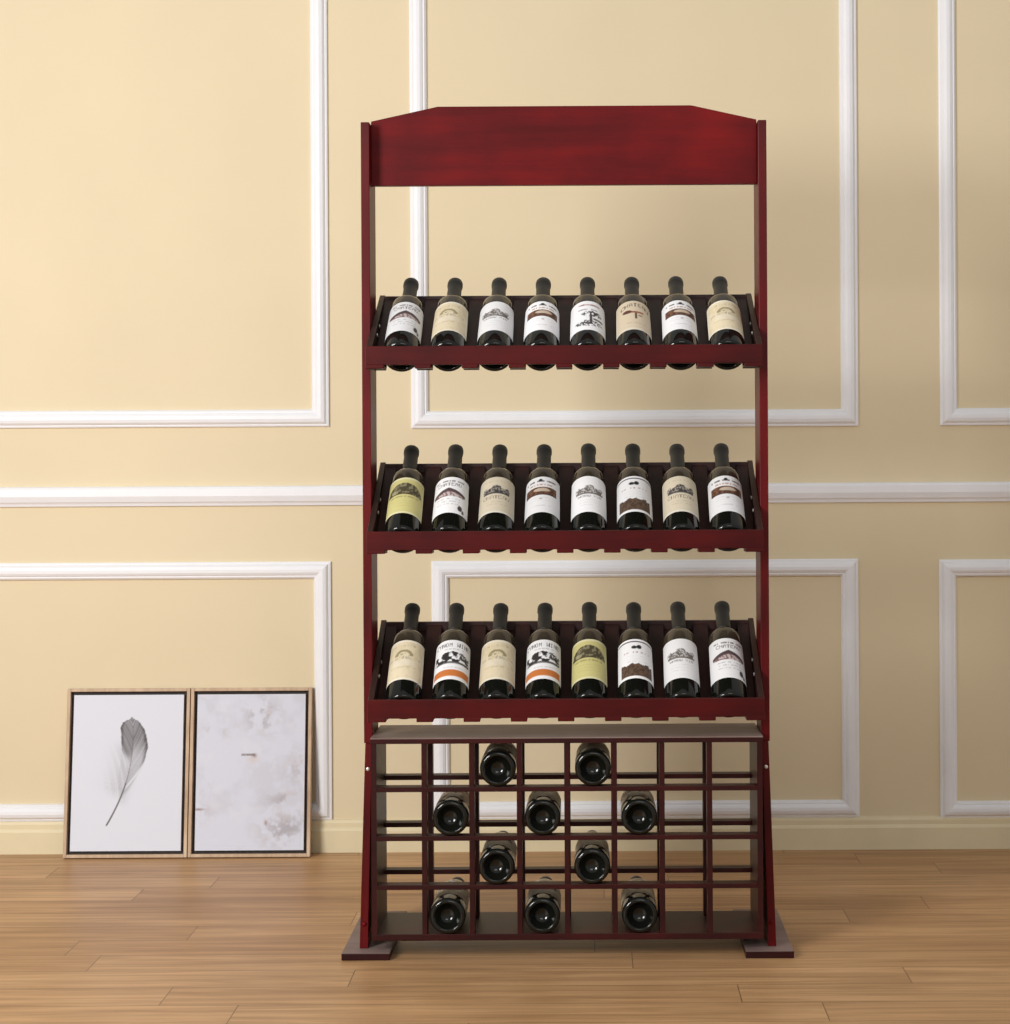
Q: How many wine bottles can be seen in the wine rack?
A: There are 34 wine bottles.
